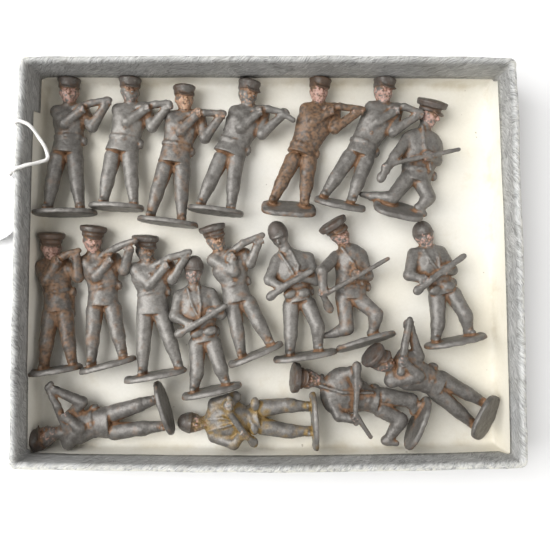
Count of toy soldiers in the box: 19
